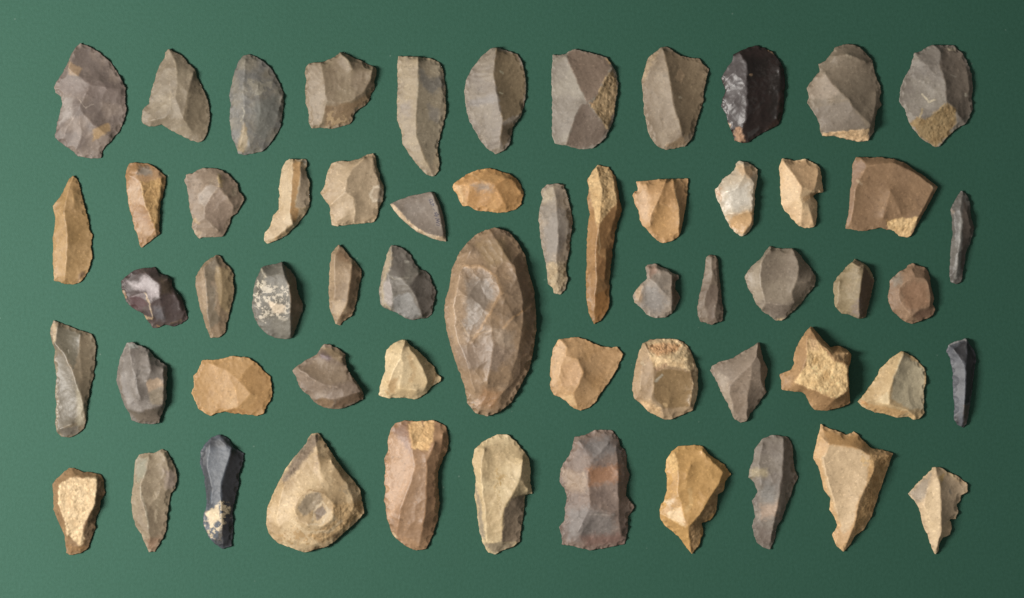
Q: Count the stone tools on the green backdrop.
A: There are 58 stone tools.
